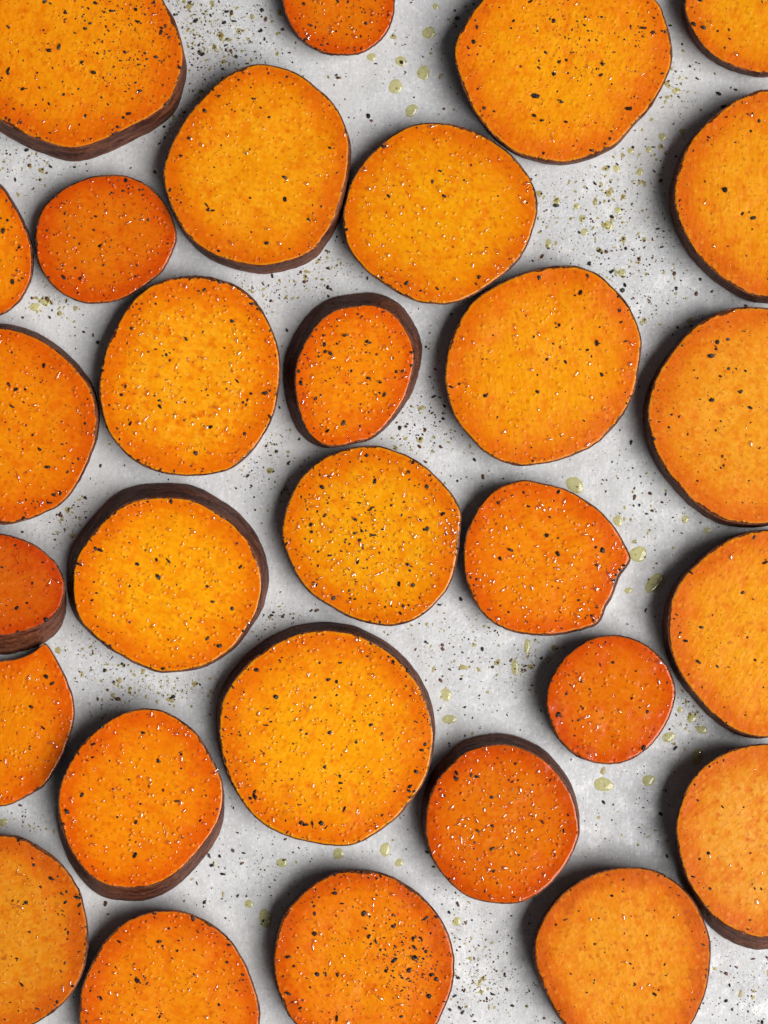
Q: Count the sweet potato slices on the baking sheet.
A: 29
